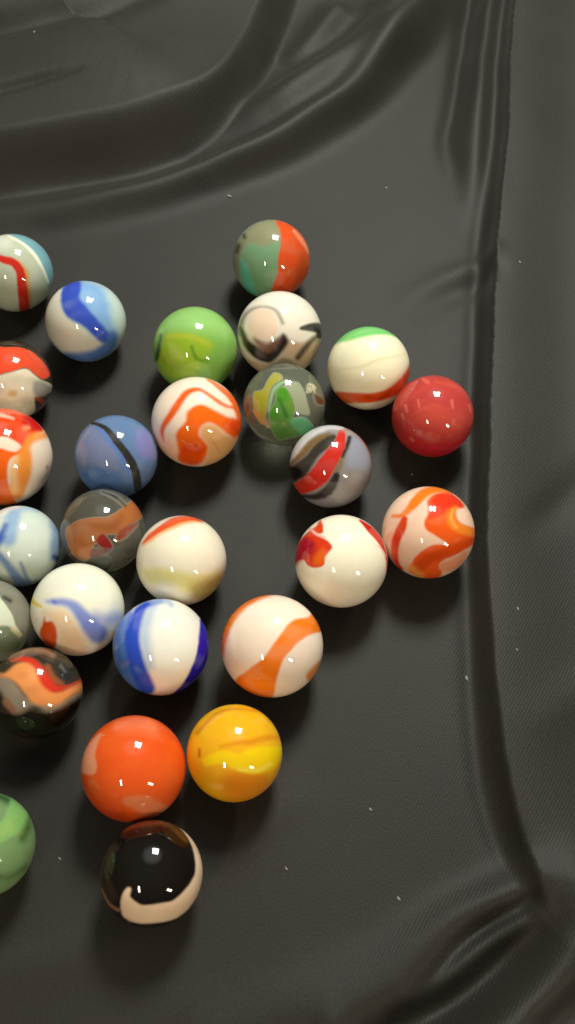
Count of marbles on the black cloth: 27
